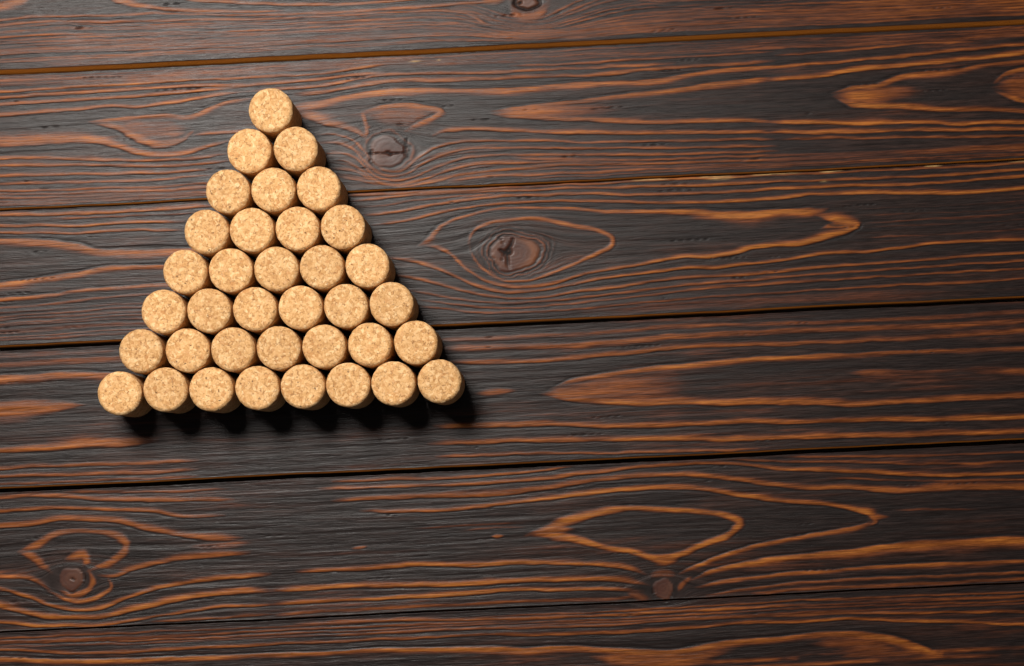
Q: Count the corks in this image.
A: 36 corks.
